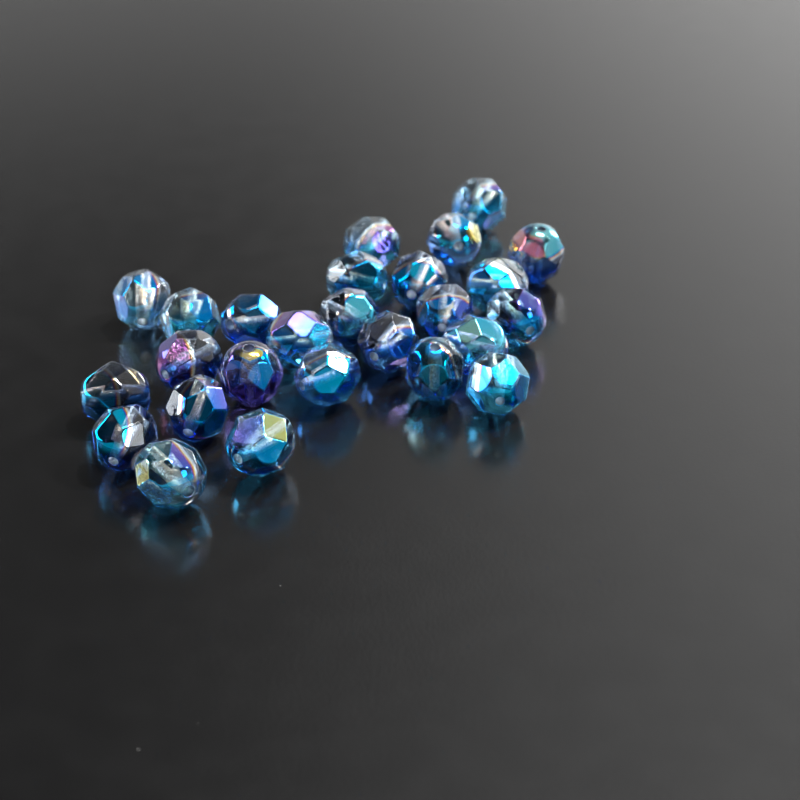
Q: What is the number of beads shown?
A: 26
